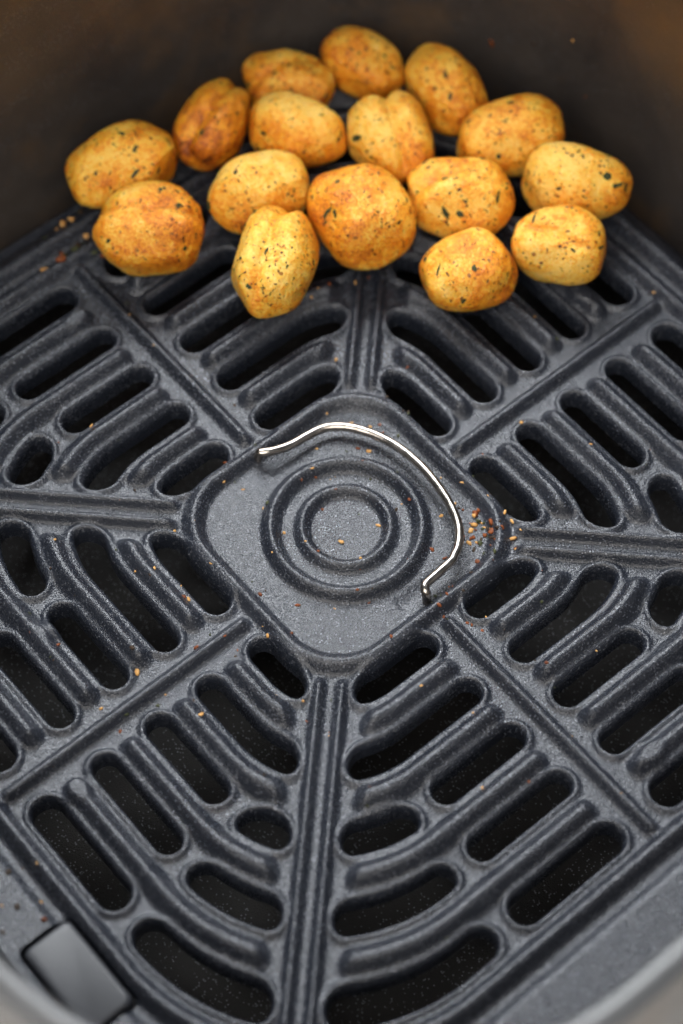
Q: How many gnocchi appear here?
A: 16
